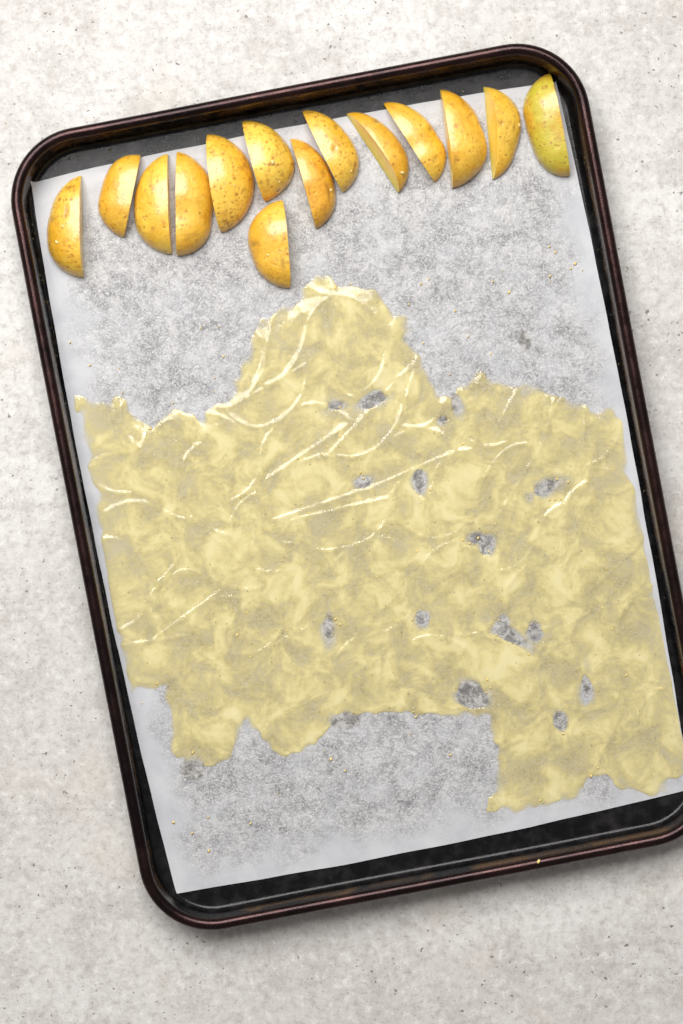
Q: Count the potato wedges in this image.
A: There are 14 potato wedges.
